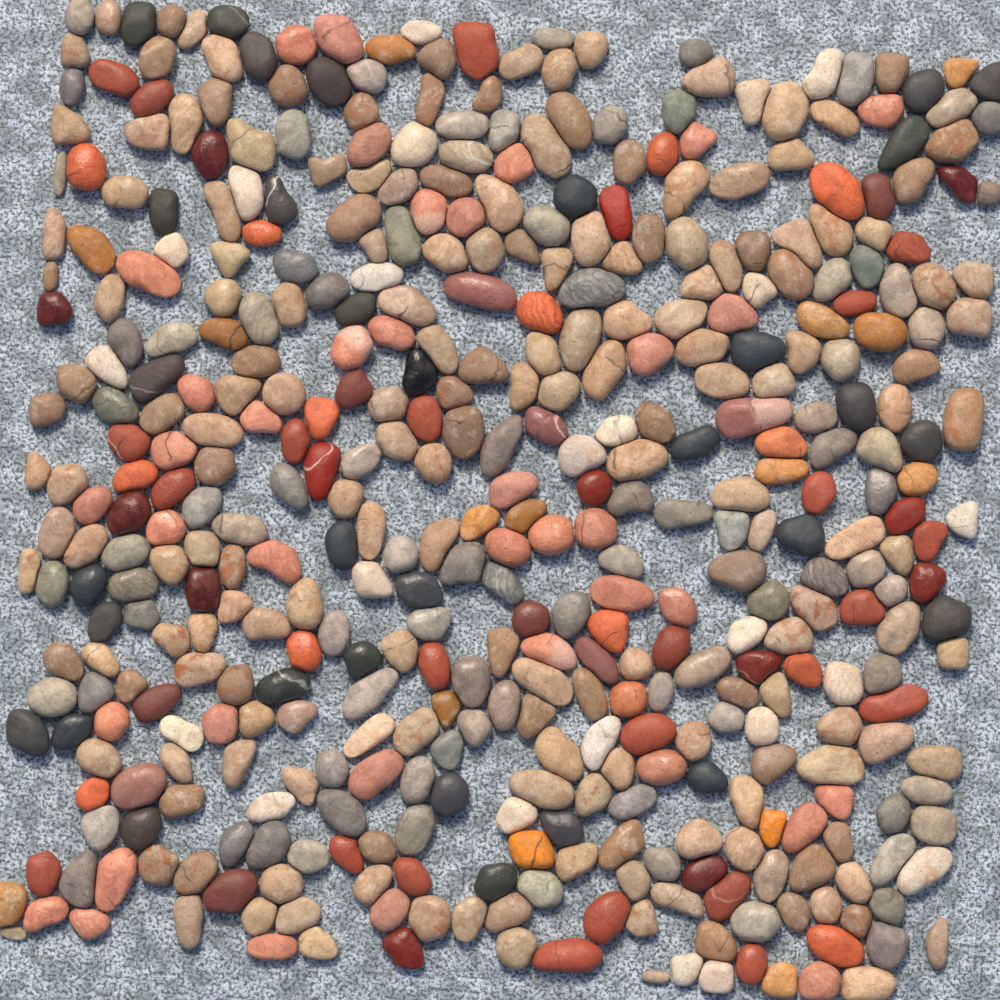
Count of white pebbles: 24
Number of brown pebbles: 198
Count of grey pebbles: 121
